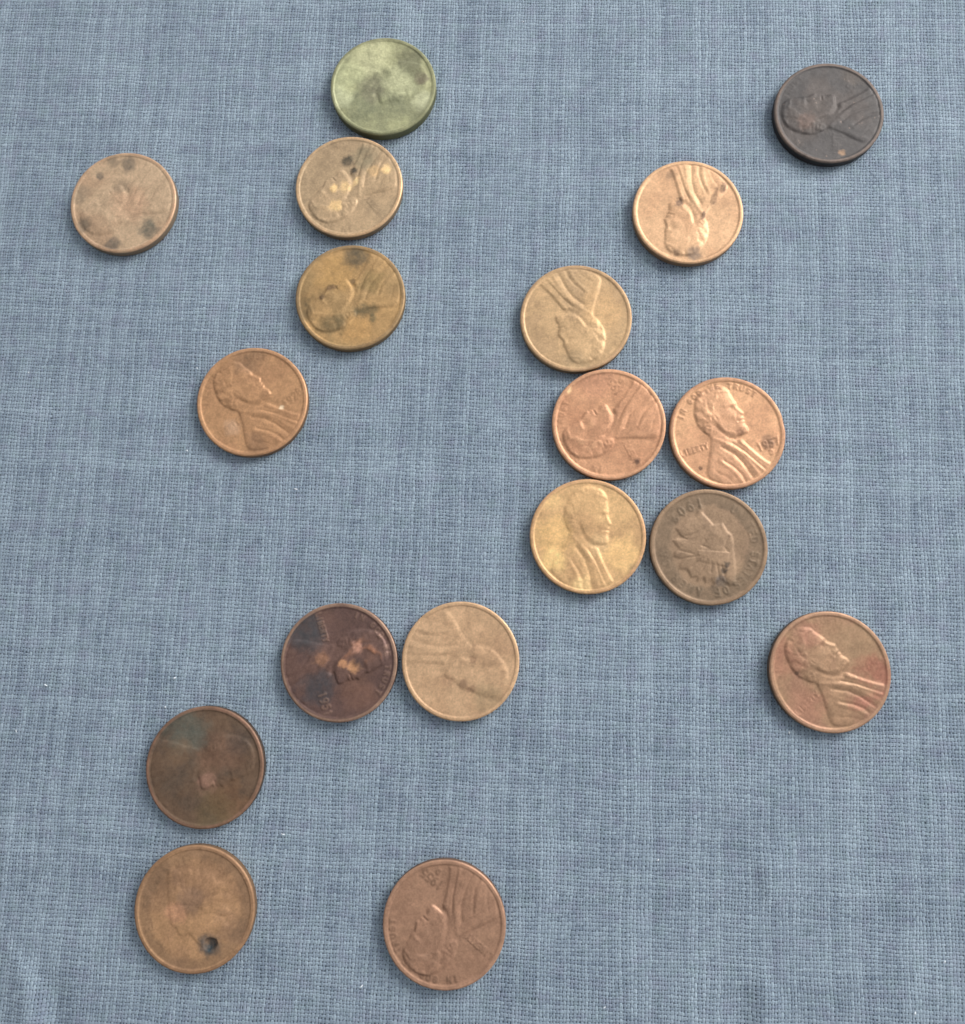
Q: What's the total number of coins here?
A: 18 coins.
